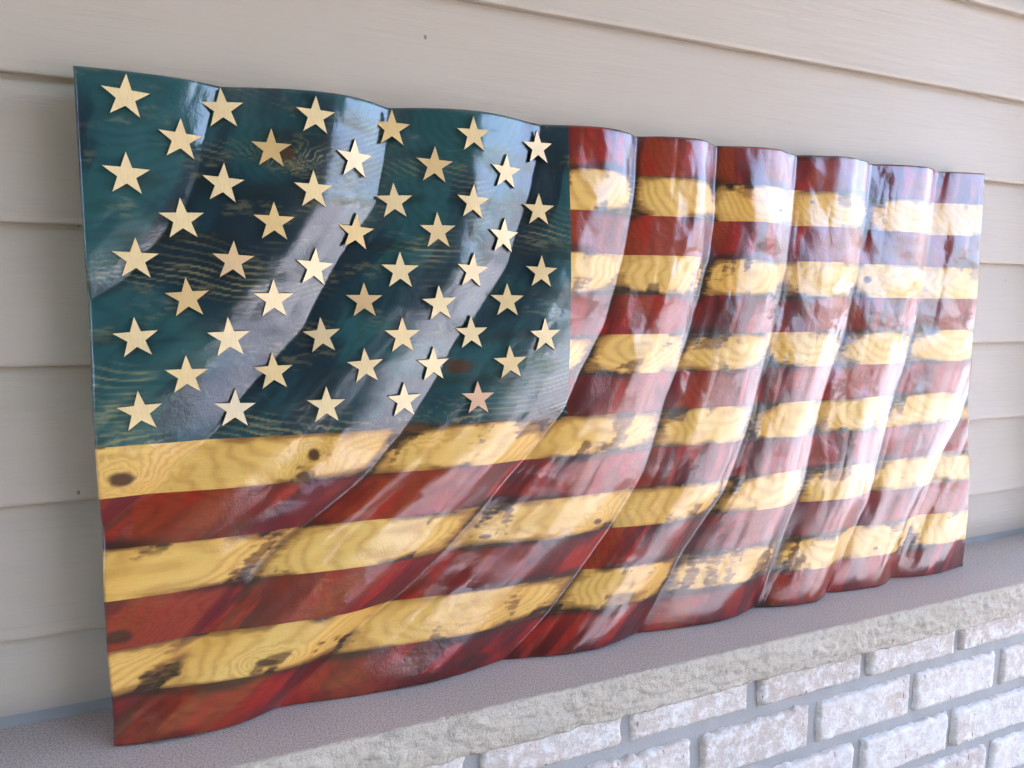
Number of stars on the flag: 49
